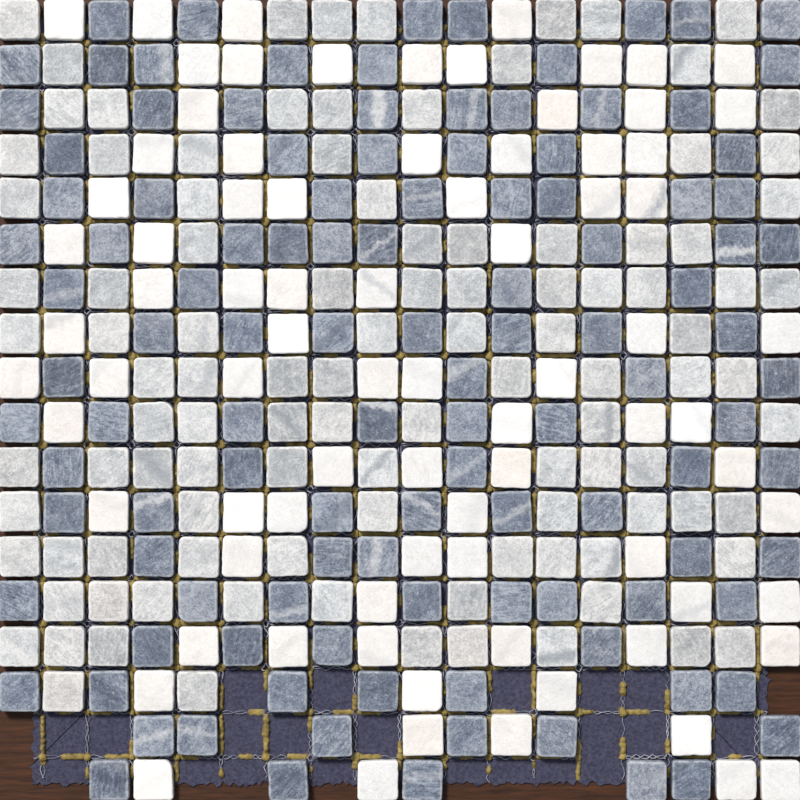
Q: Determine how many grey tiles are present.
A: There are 106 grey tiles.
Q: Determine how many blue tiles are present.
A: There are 113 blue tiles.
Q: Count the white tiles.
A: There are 81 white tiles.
